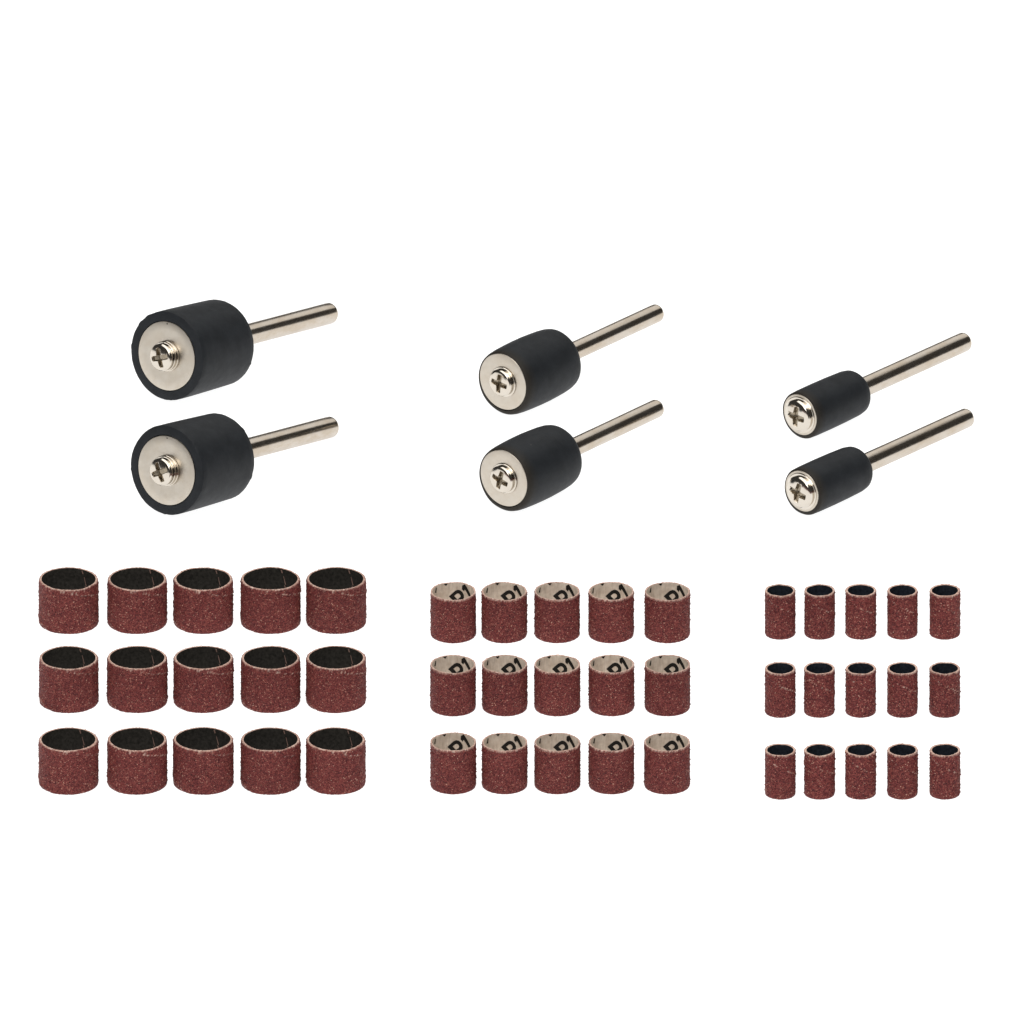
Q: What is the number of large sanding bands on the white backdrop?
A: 15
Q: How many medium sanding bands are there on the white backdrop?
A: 15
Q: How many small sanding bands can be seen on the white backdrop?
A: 15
